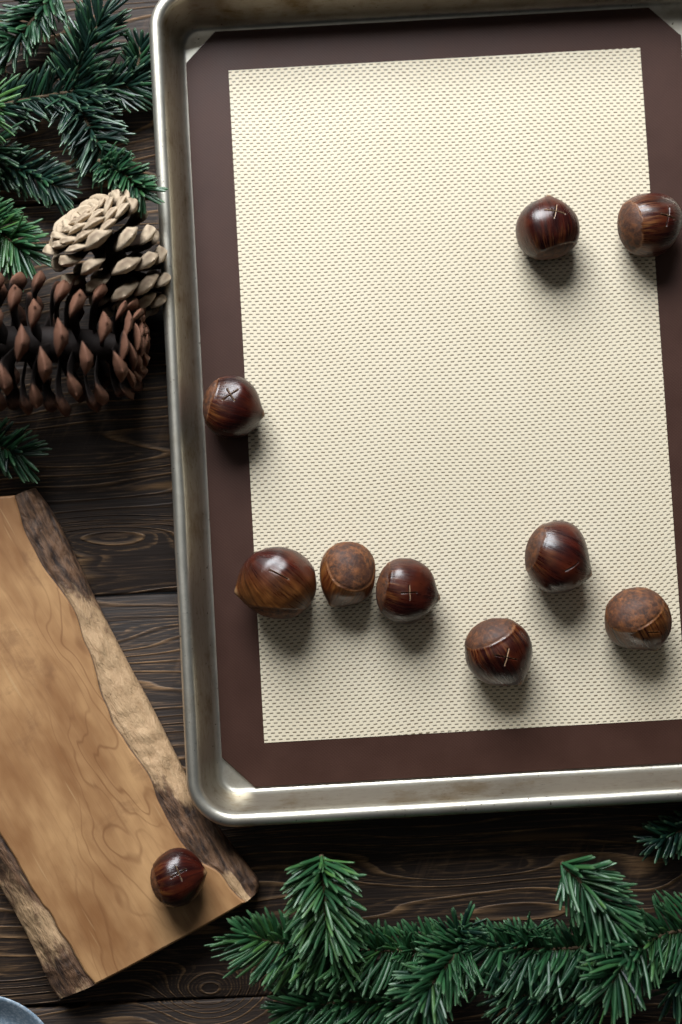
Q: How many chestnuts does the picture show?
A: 10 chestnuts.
